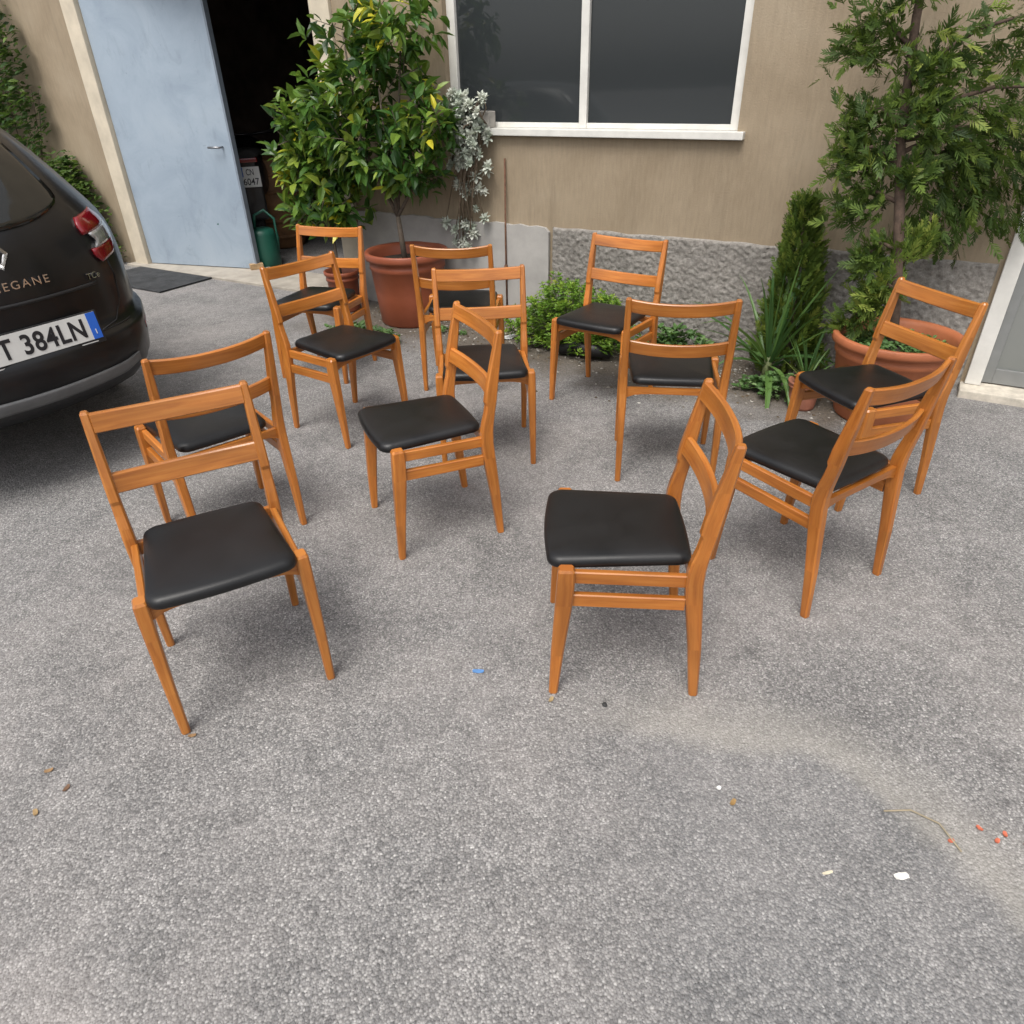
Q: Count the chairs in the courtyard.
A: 12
